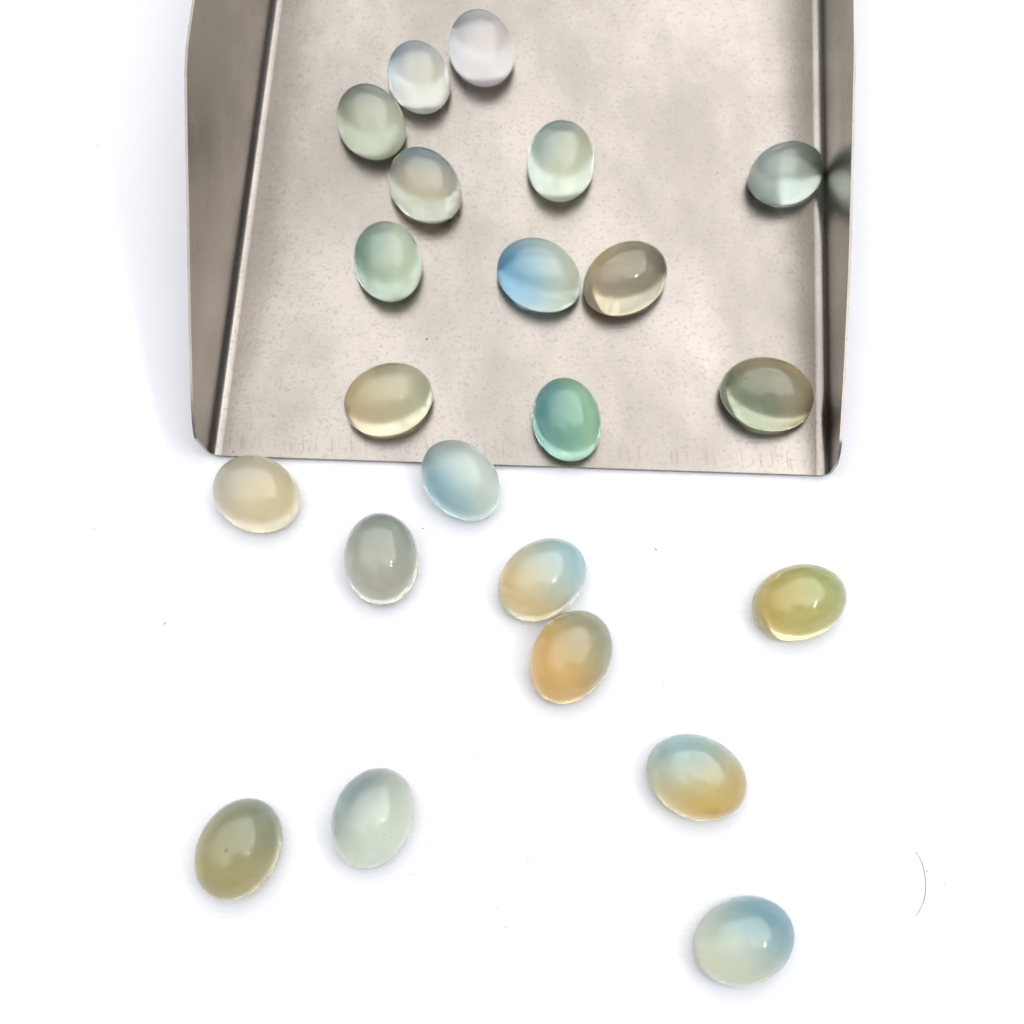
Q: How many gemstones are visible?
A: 22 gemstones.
